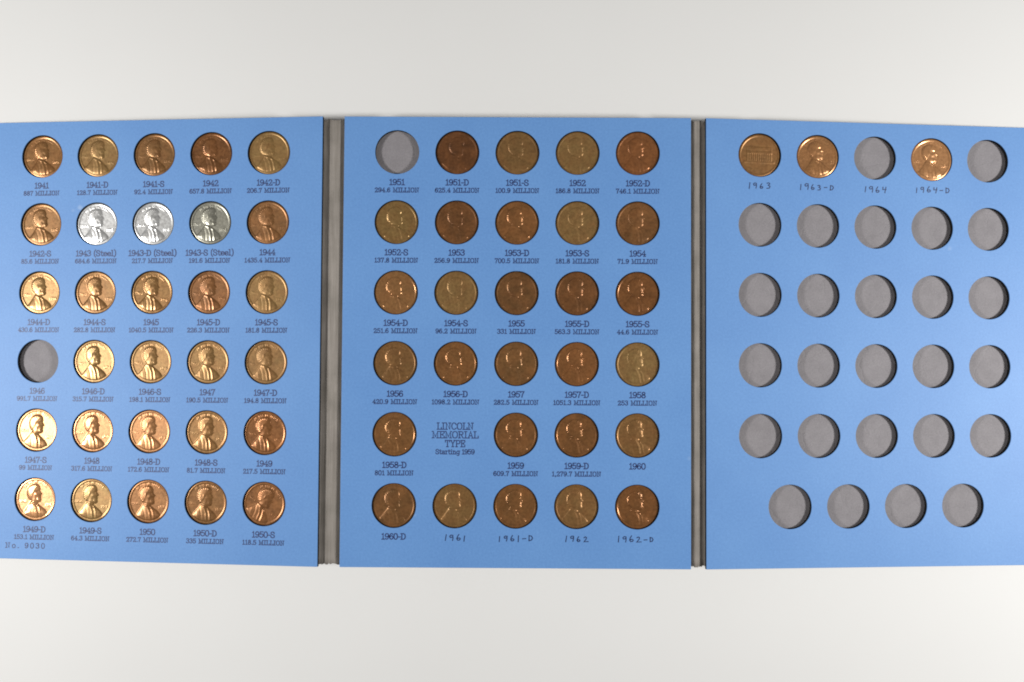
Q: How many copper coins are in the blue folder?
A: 57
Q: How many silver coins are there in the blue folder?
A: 3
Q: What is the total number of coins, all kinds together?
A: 60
